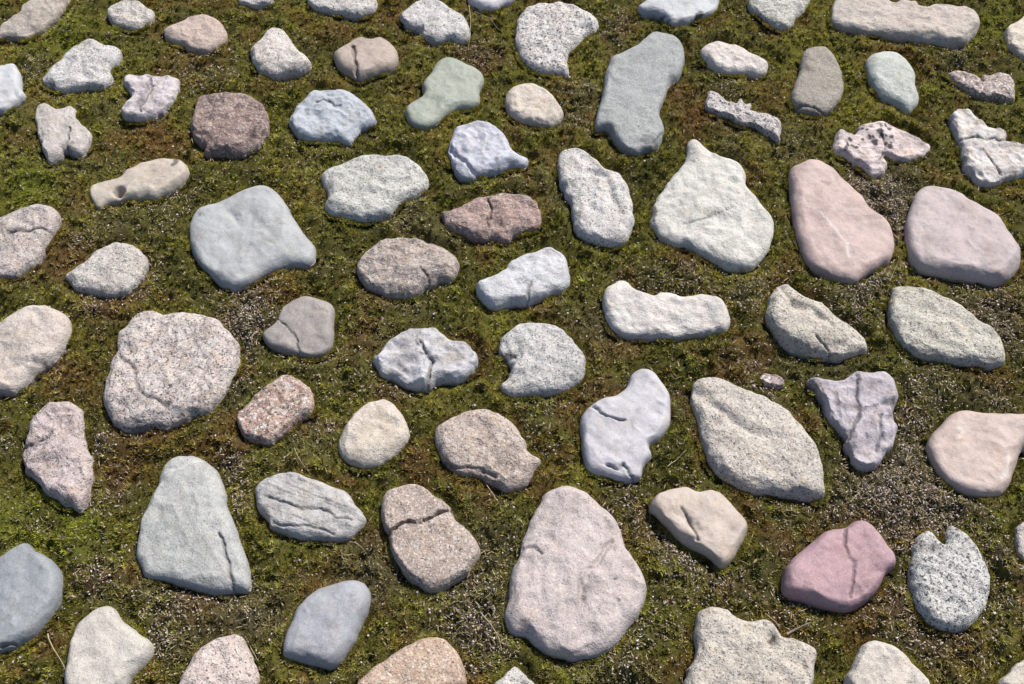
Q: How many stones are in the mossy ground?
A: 77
